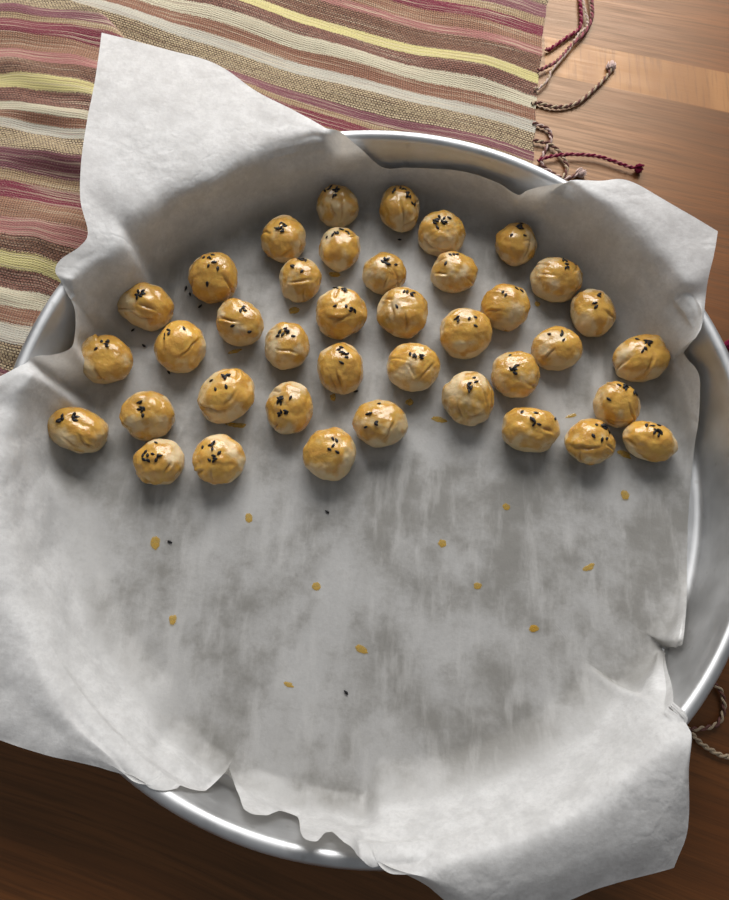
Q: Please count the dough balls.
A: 39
